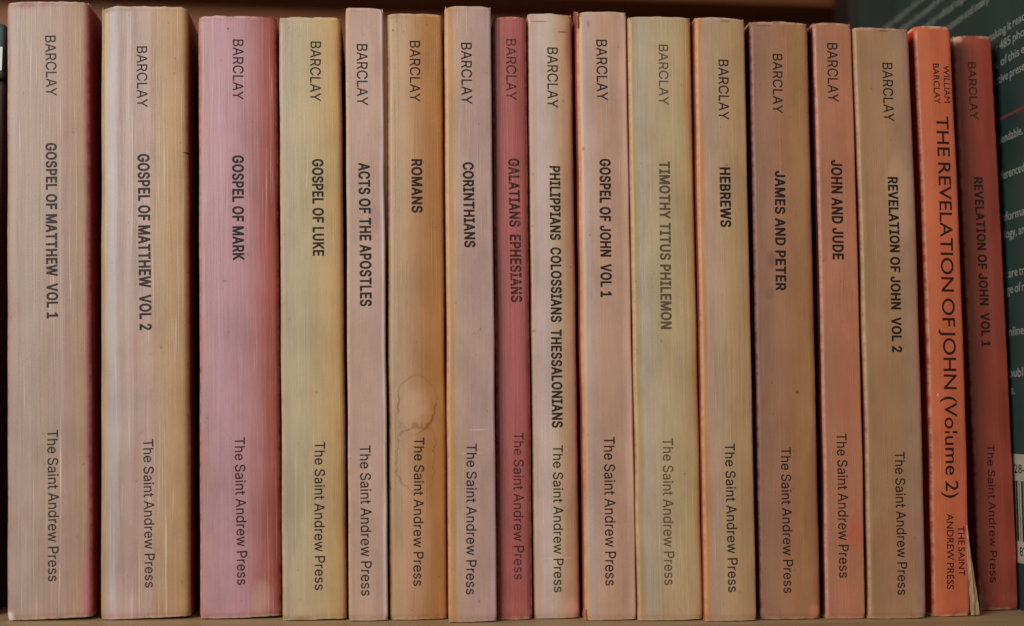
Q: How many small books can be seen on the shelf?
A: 17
